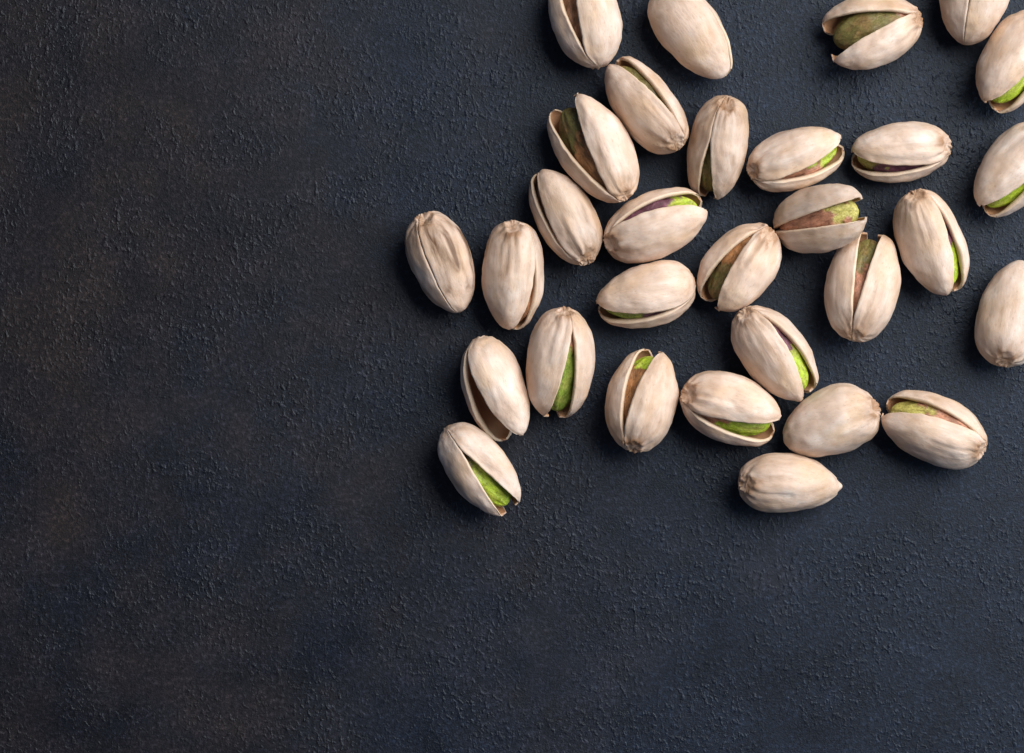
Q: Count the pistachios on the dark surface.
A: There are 30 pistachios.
